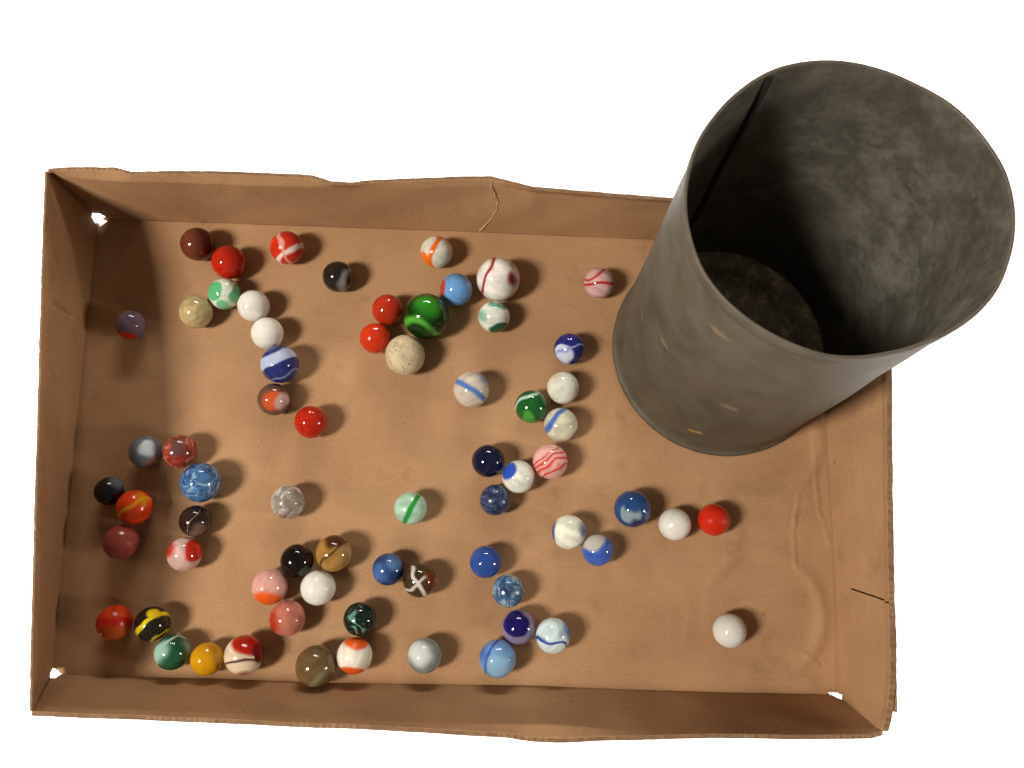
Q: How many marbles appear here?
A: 67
